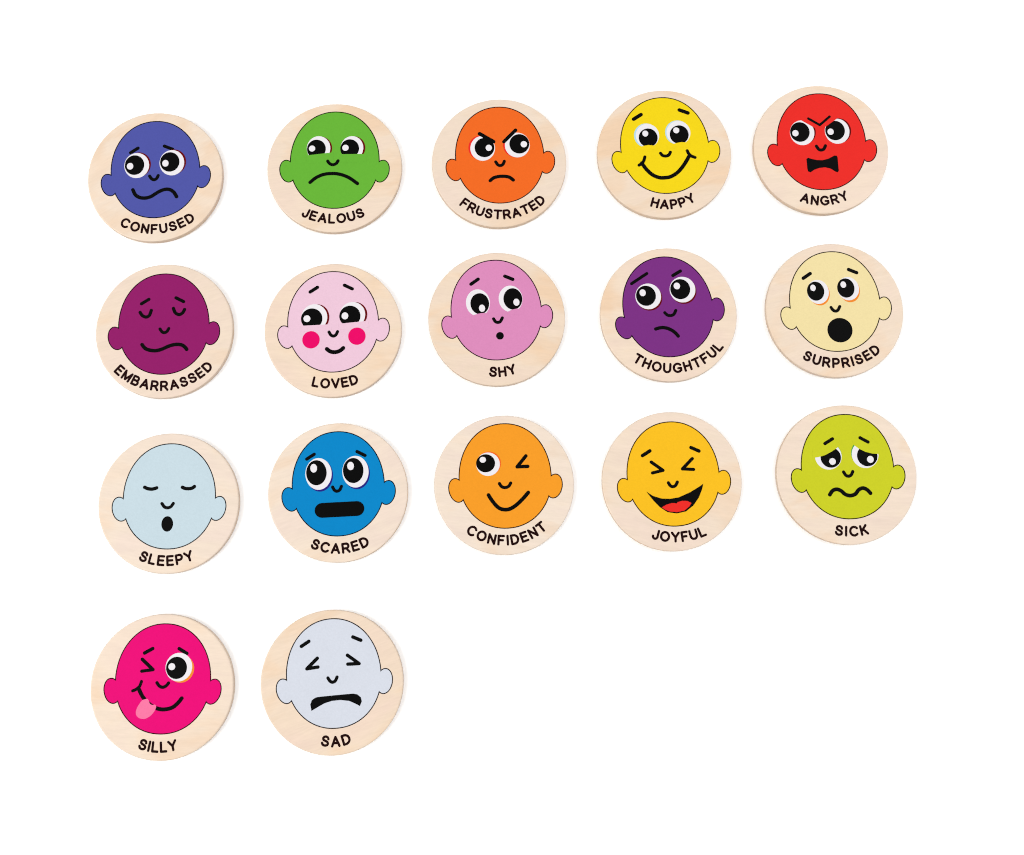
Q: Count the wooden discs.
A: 17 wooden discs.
